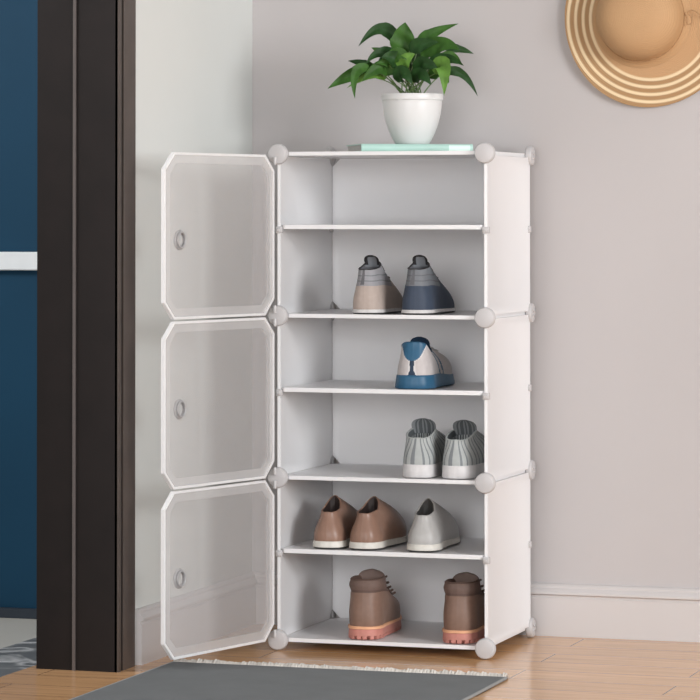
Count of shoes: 10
